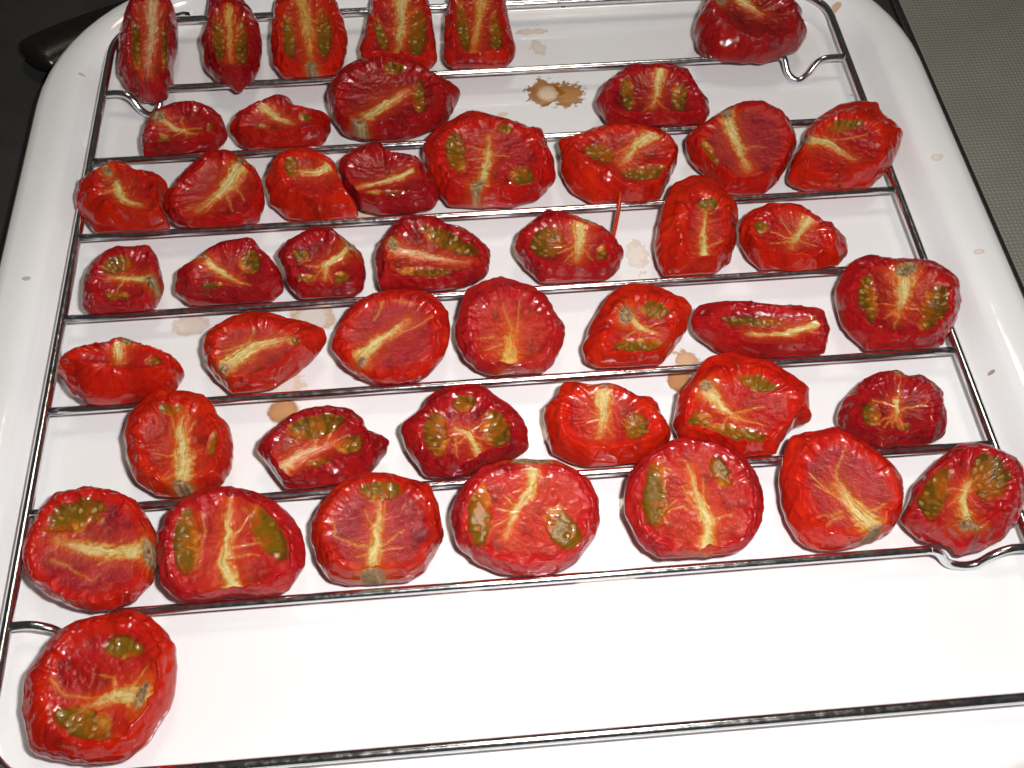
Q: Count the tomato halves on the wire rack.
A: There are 46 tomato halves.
